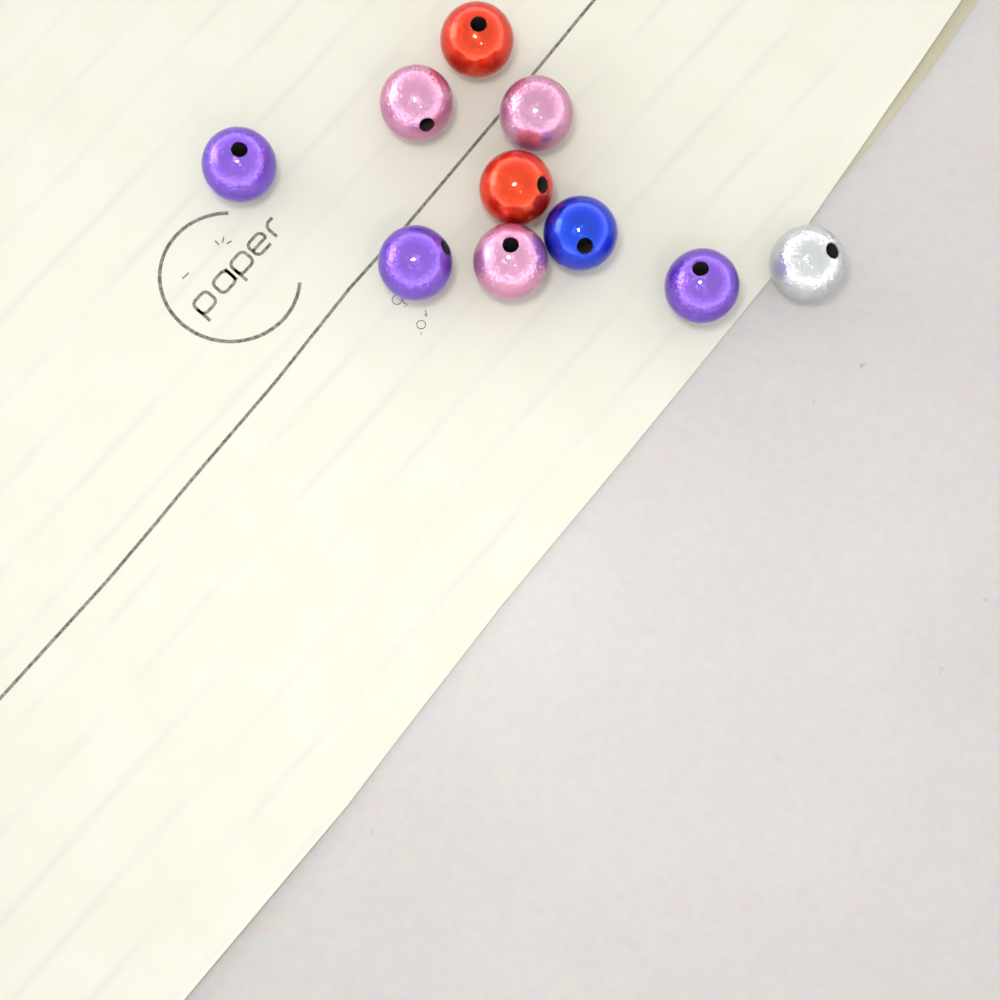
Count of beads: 10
